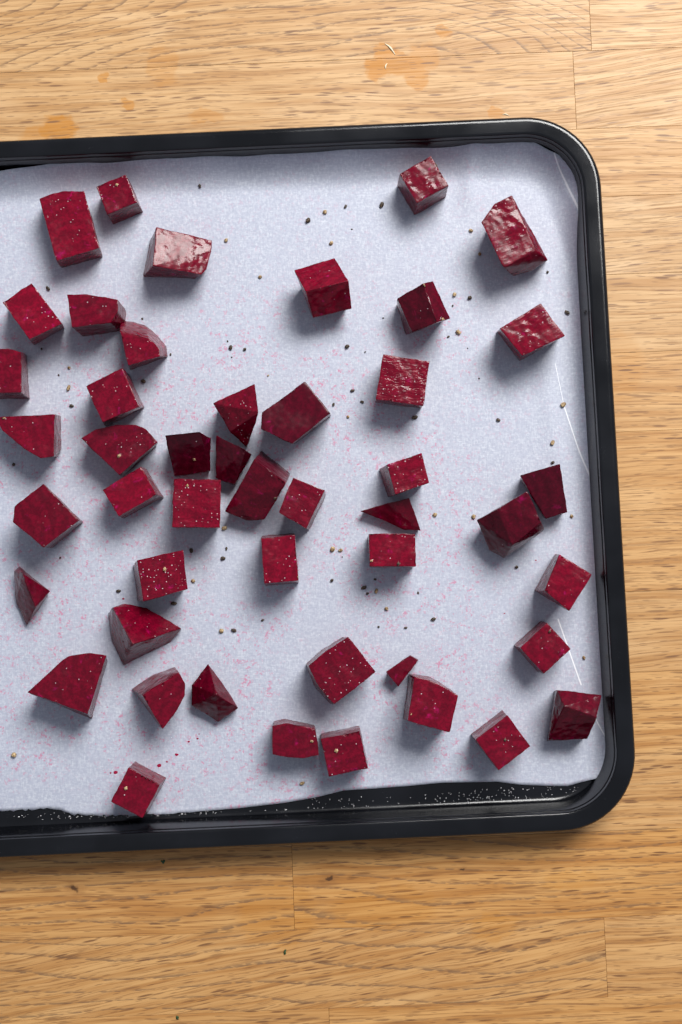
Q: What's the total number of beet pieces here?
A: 47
